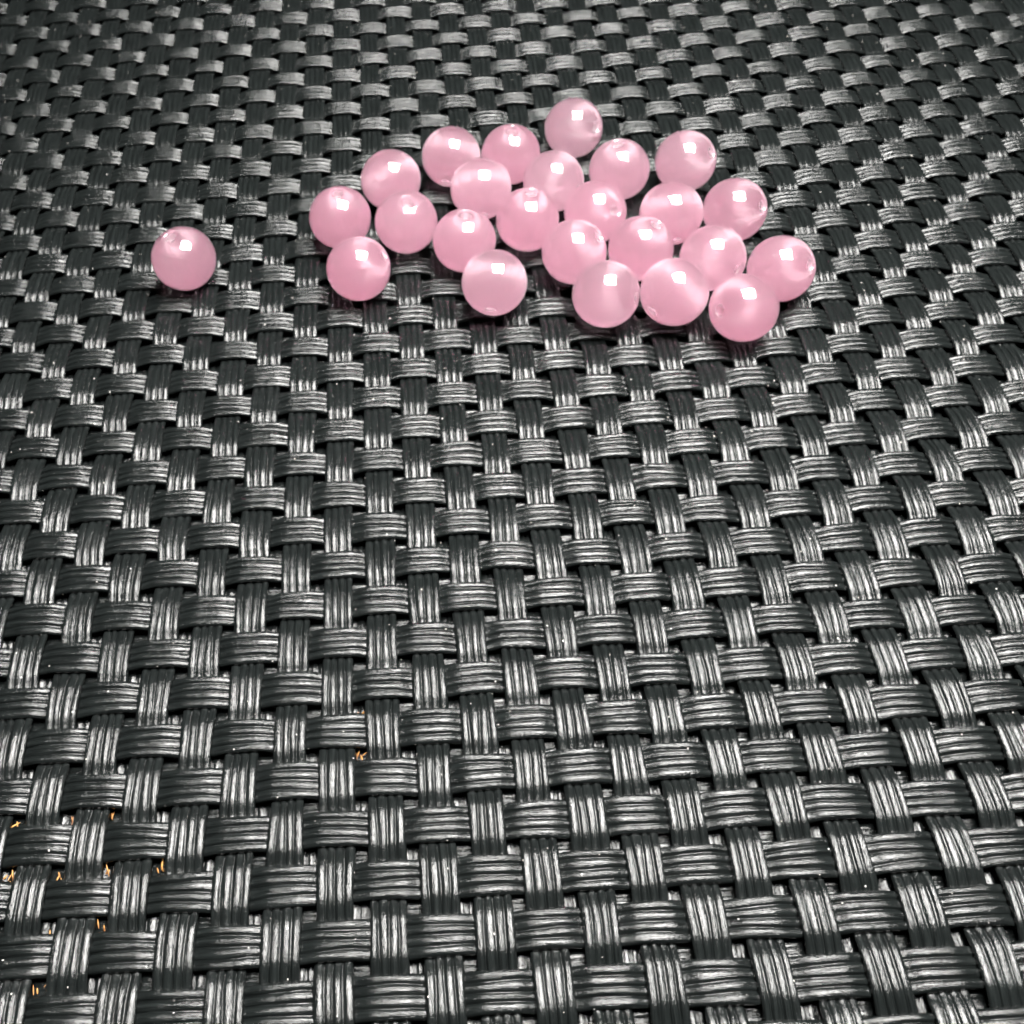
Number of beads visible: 25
